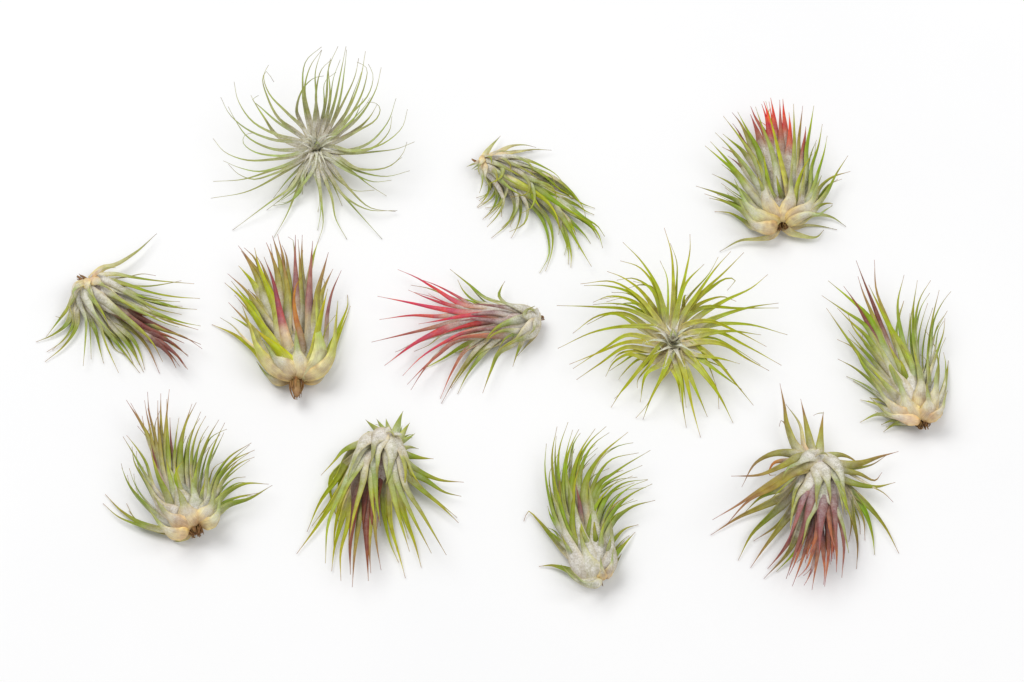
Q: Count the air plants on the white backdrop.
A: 12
